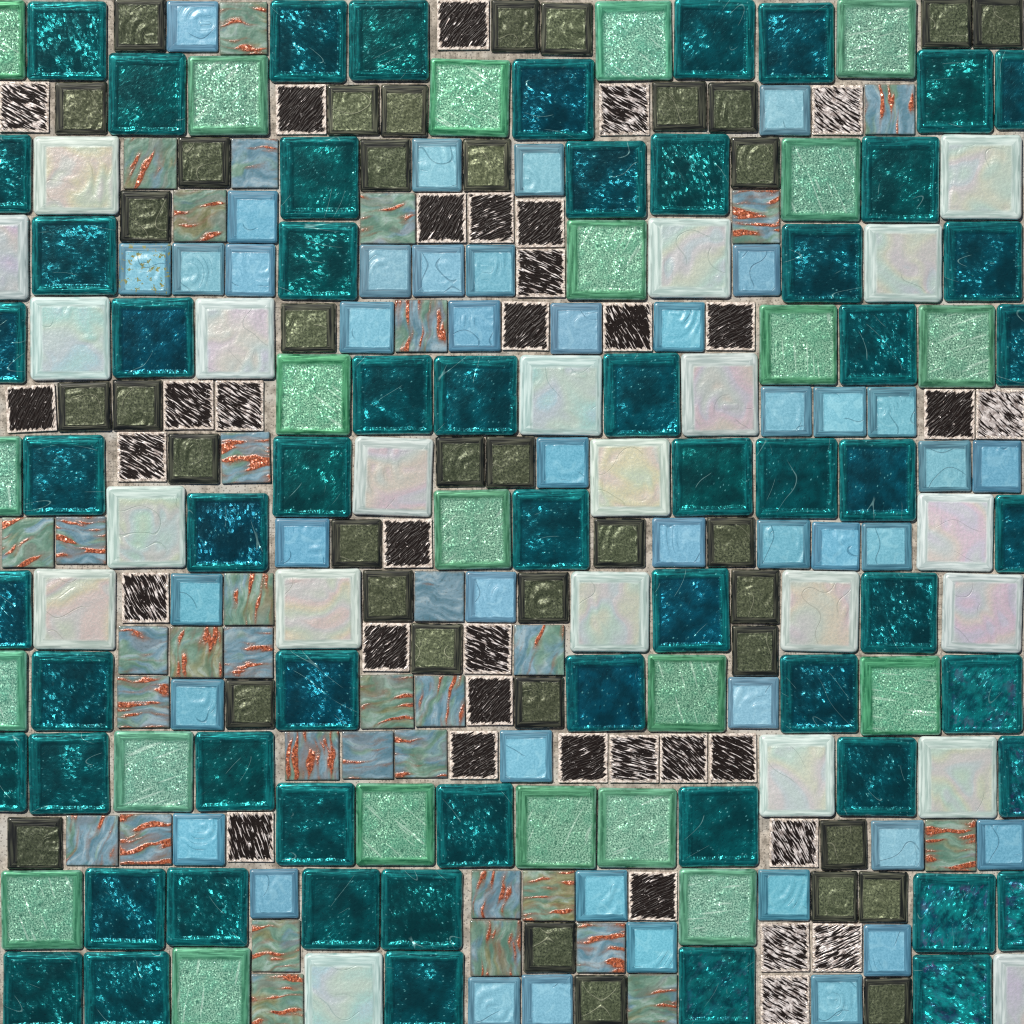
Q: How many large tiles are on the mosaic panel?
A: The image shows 104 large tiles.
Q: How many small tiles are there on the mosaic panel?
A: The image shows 148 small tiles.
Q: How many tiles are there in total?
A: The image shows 252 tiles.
